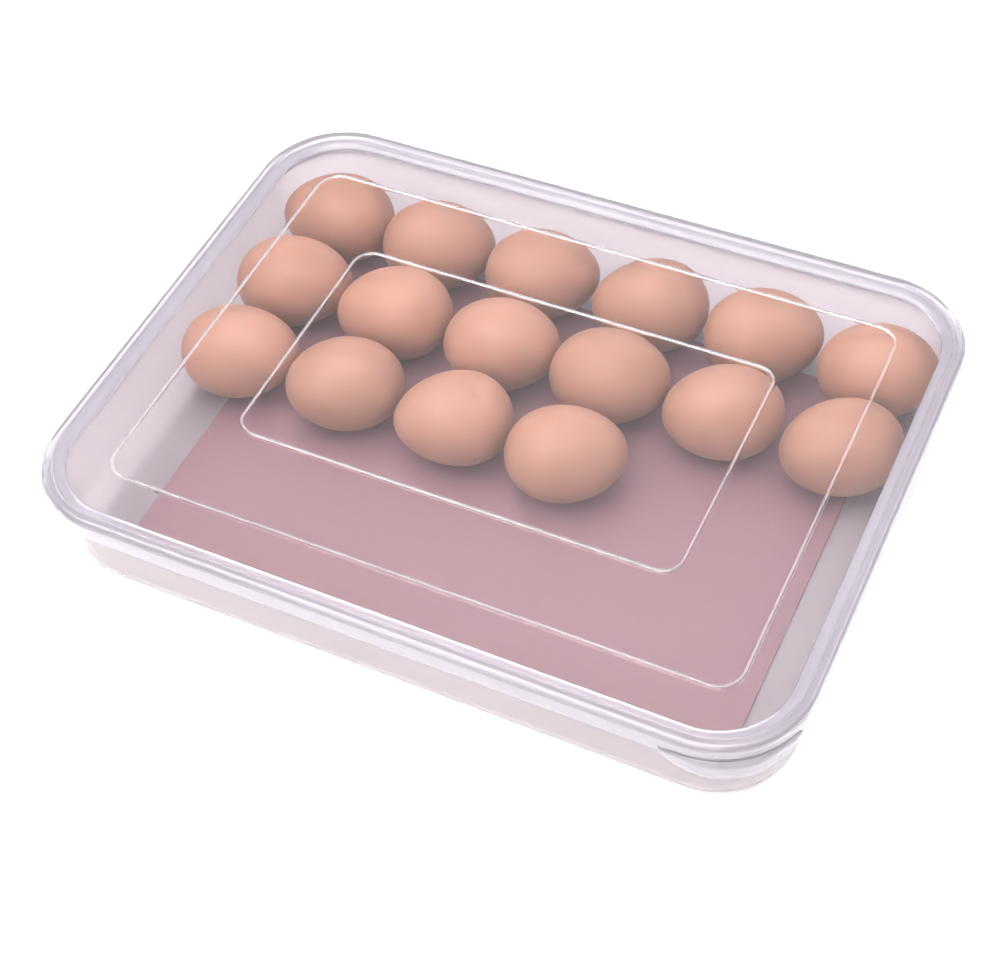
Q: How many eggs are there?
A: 16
